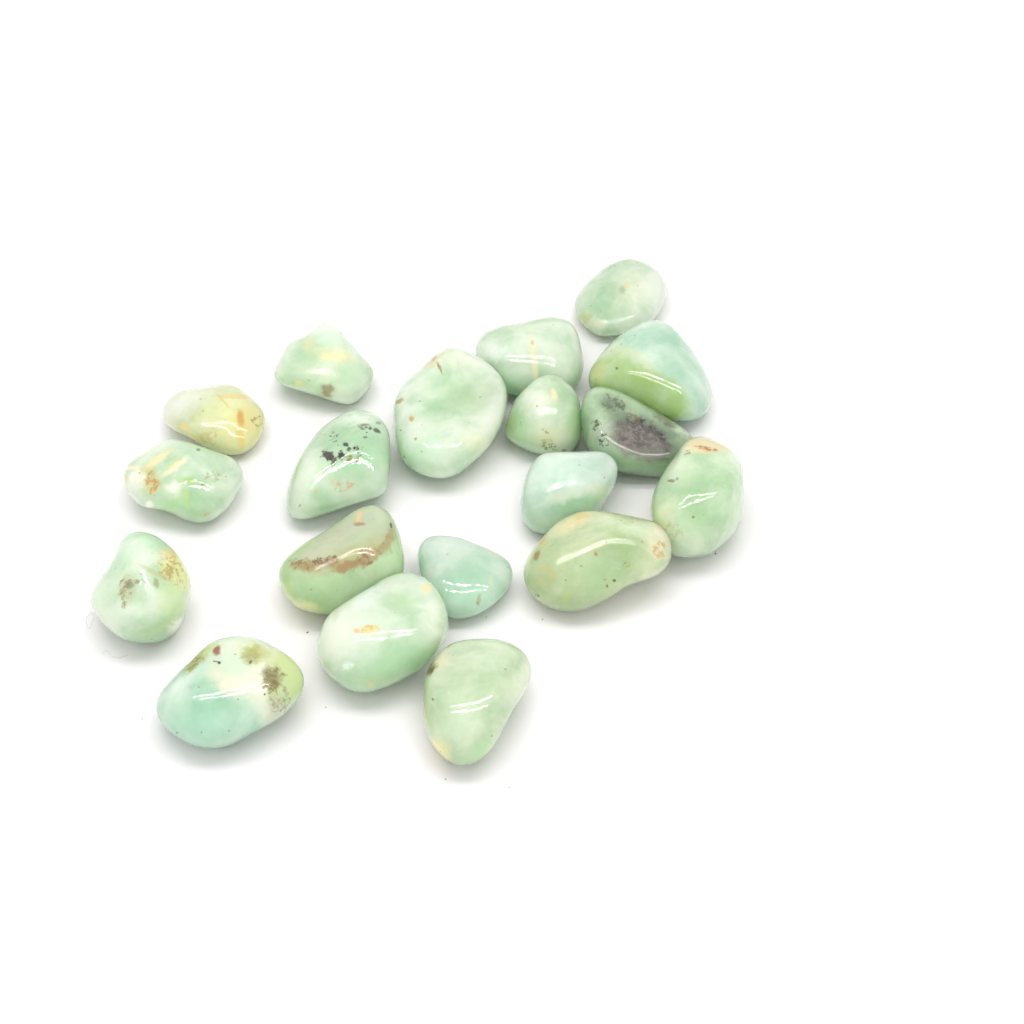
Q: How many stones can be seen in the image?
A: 19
